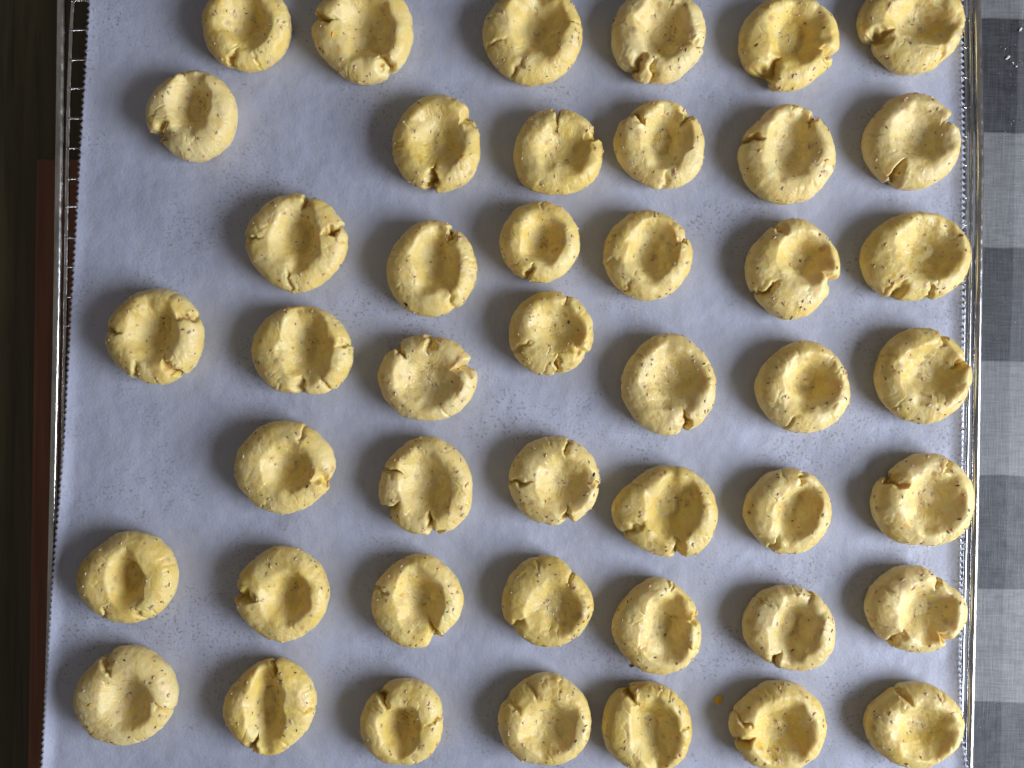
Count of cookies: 45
